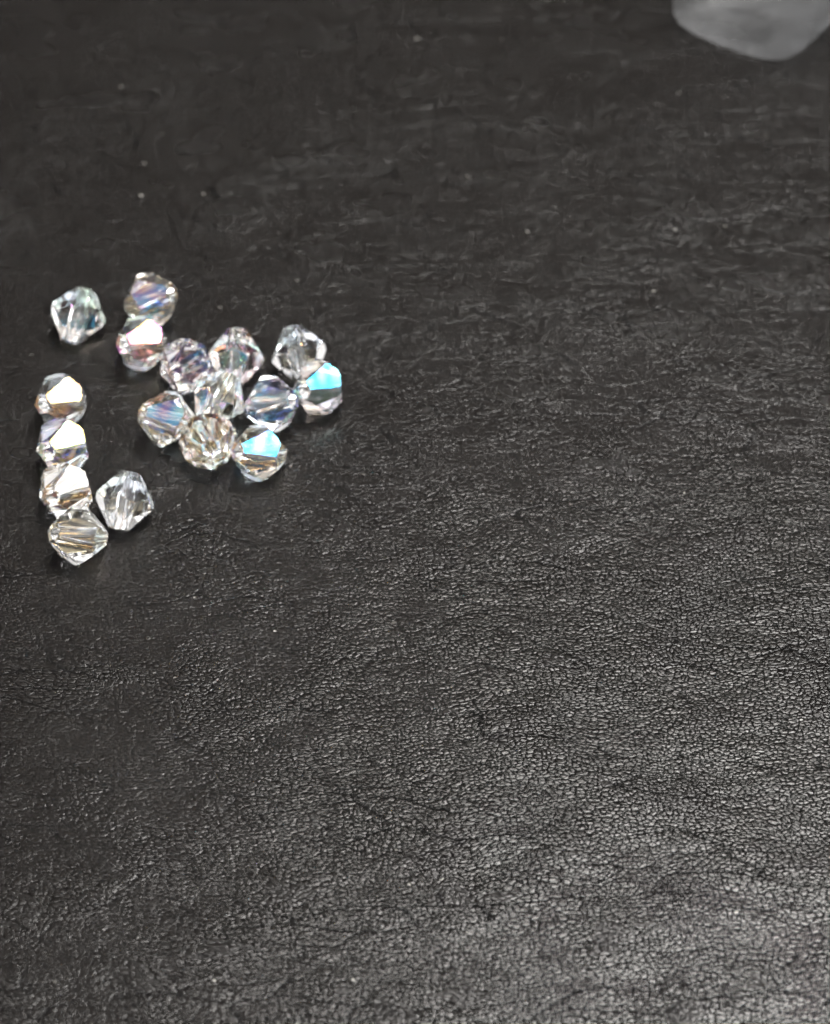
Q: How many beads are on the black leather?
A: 17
